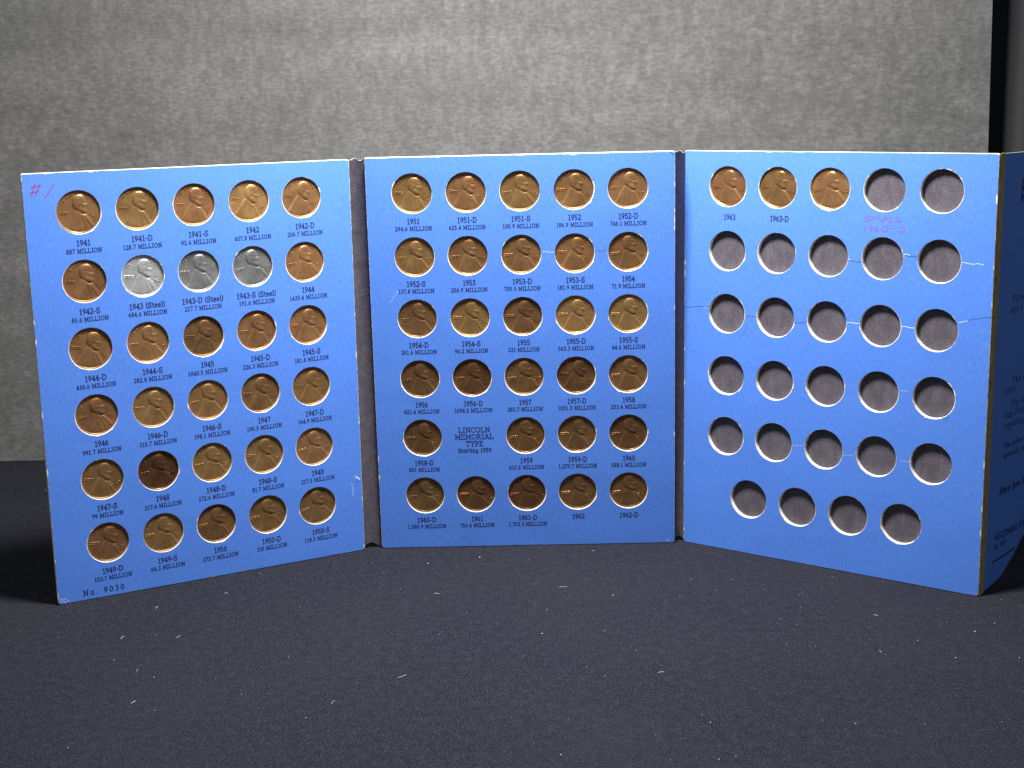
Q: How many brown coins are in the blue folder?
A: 59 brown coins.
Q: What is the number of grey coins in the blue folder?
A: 3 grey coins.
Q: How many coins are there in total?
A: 62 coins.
